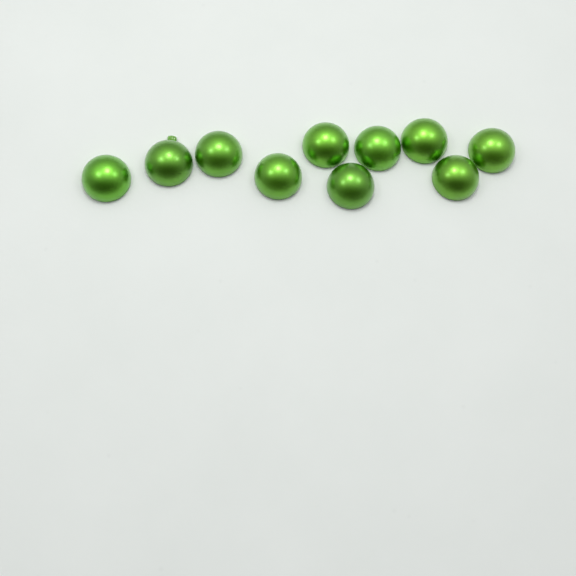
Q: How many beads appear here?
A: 10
